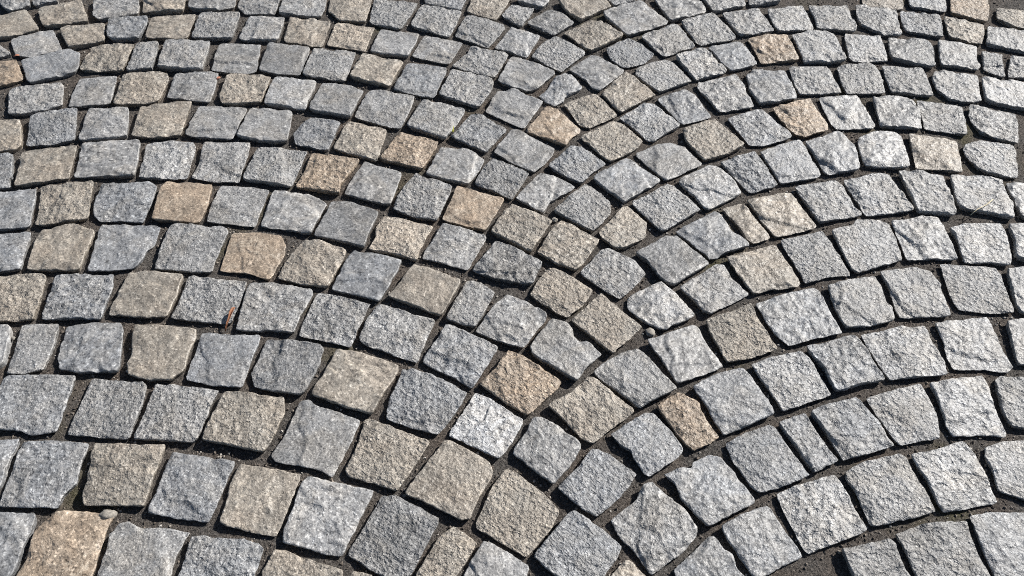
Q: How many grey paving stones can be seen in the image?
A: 197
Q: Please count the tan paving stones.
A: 69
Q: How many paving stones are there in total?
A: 266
